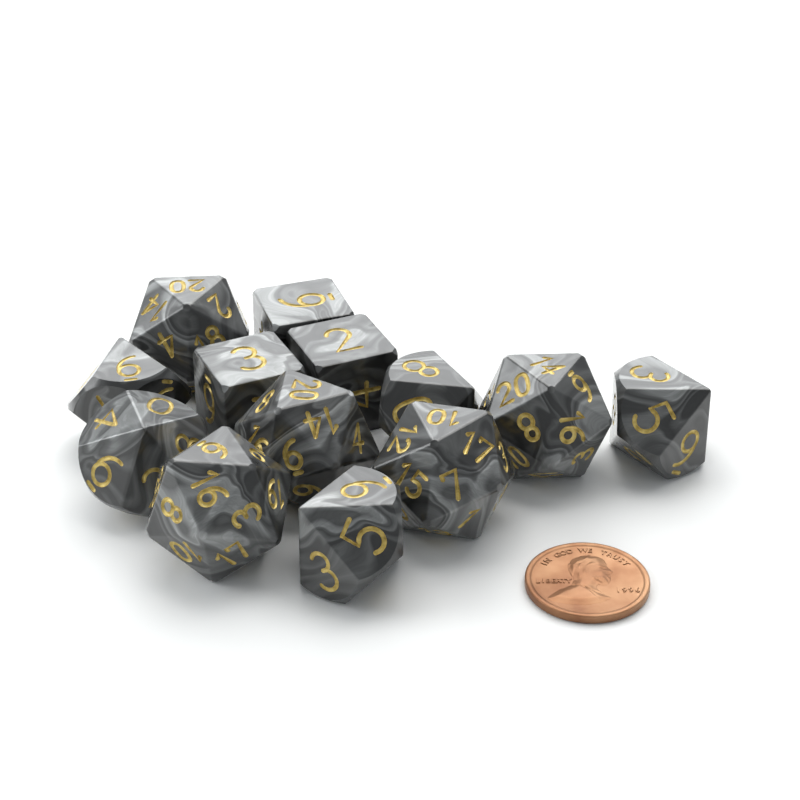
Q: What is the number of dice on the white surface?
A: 13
